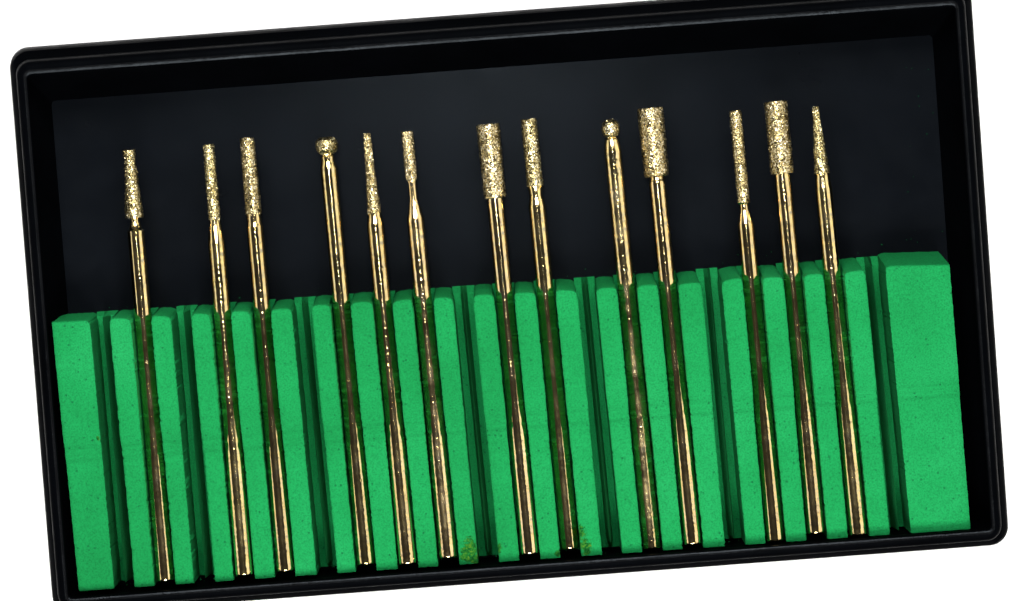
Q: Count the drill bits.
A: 13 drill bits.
